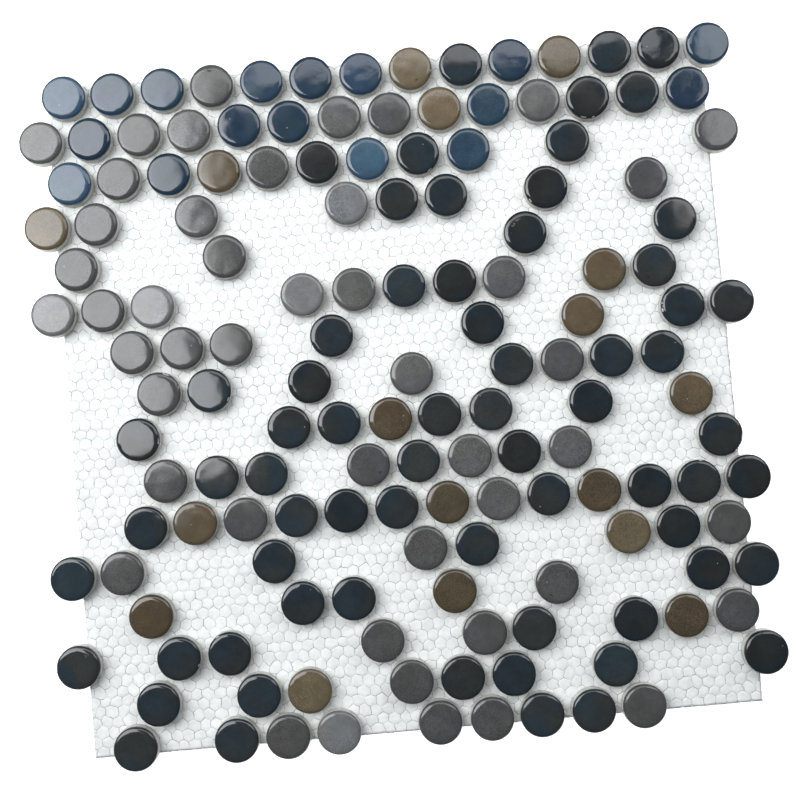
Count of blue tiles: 17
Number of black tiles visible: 67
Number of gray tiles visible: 47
